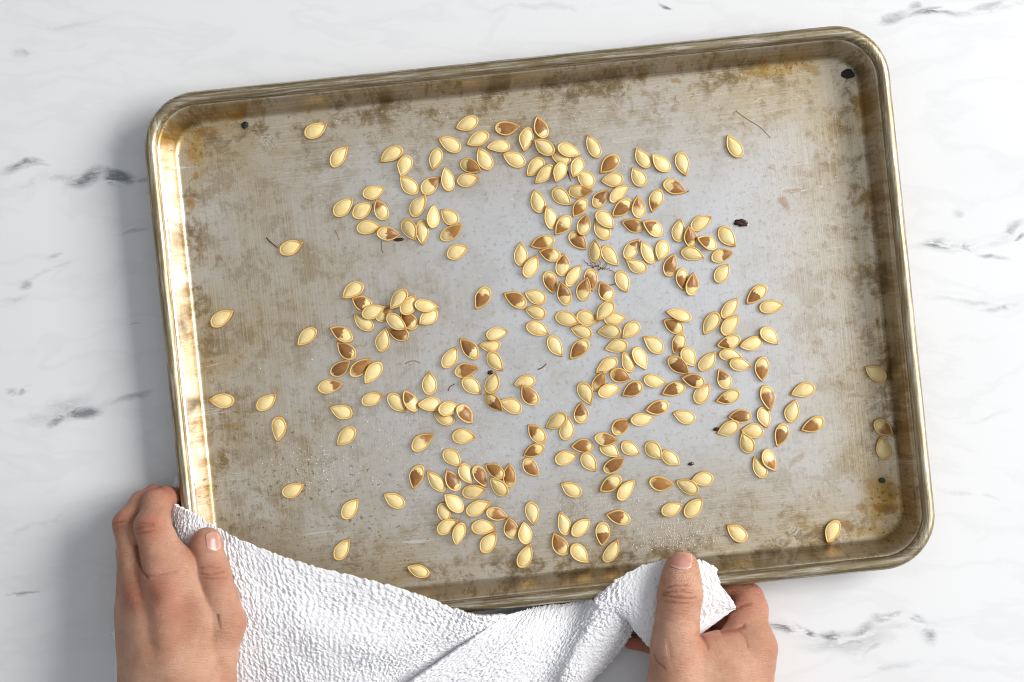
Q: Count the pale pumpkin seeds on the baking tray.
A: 175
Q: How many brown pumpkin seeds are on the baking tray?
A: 94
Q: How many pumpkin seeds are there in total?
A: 269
